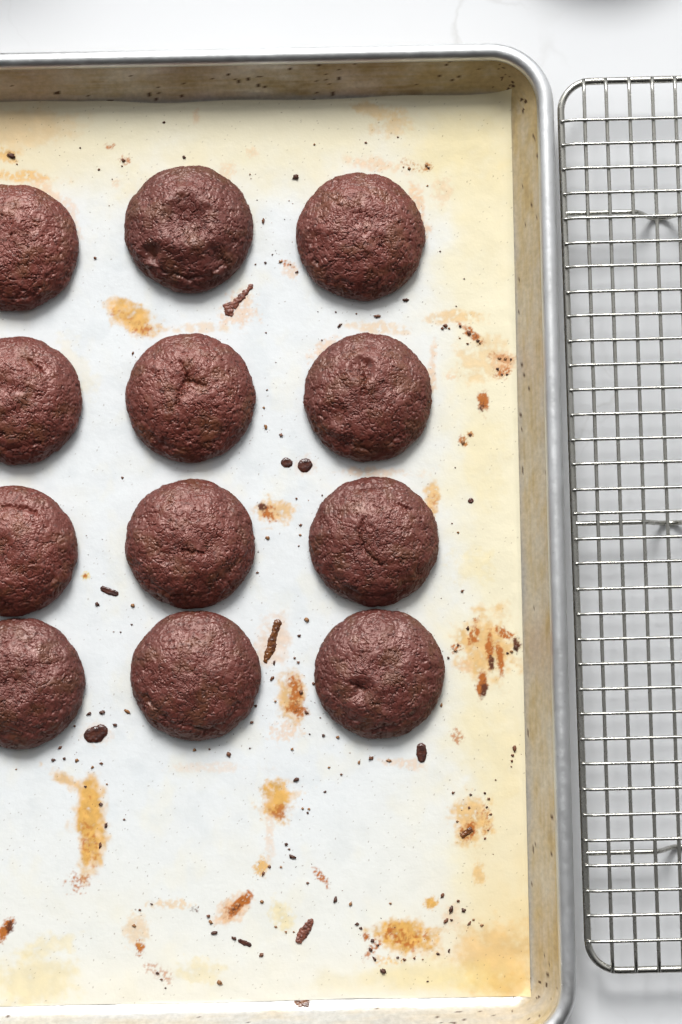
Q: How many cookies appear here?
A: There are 12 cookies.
